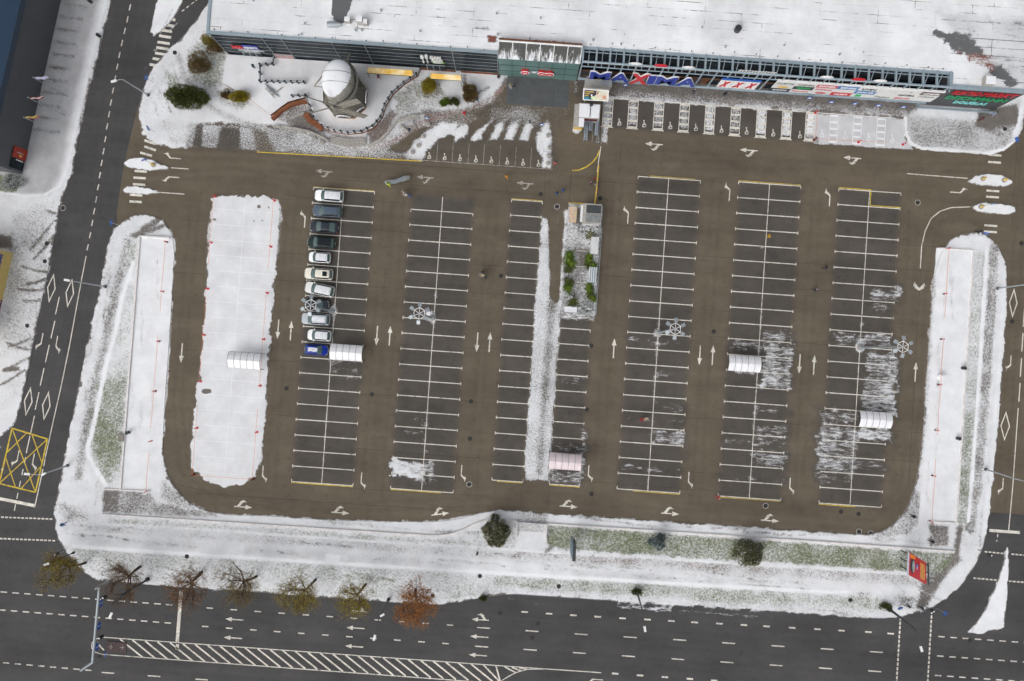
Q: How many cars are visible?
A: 11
